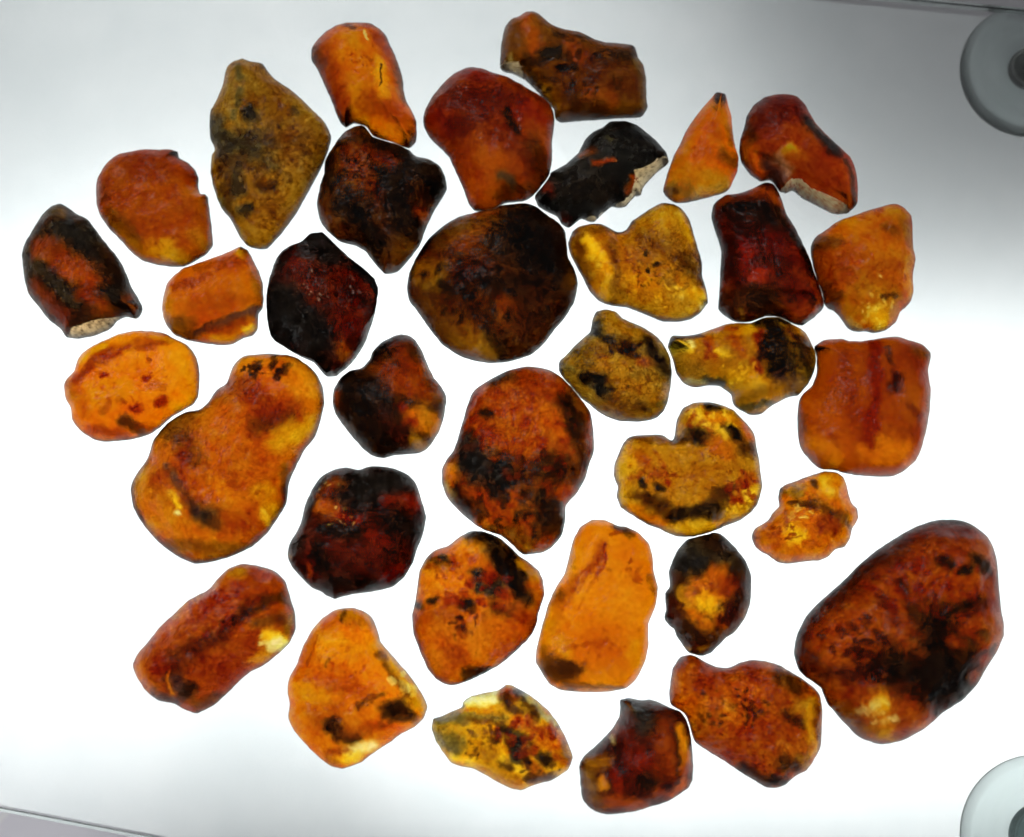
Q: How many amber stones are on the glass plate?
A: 35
